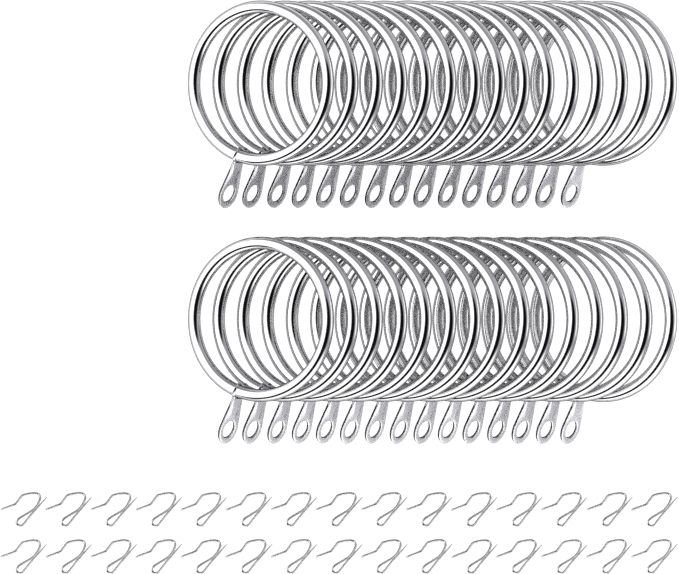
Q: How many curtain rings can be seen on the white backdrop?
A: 30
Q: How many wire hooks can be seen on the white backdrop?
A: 30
